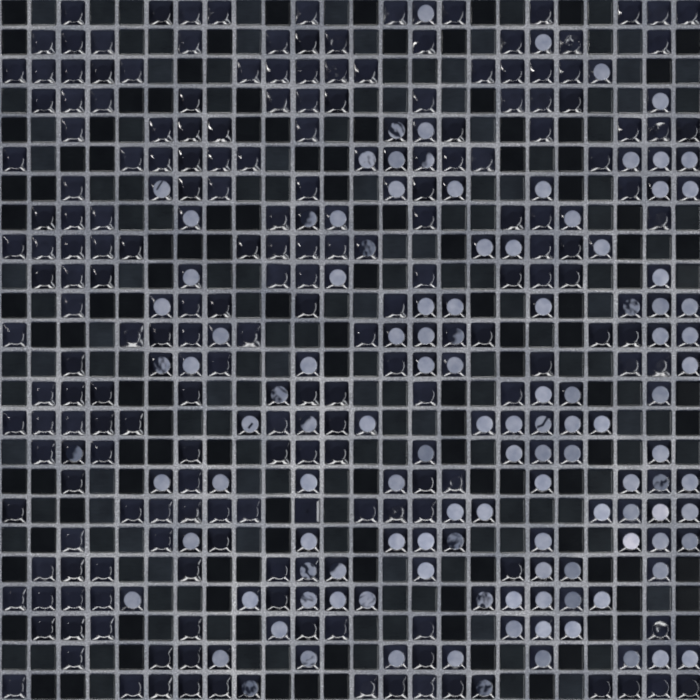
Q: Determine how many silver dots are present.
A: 119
